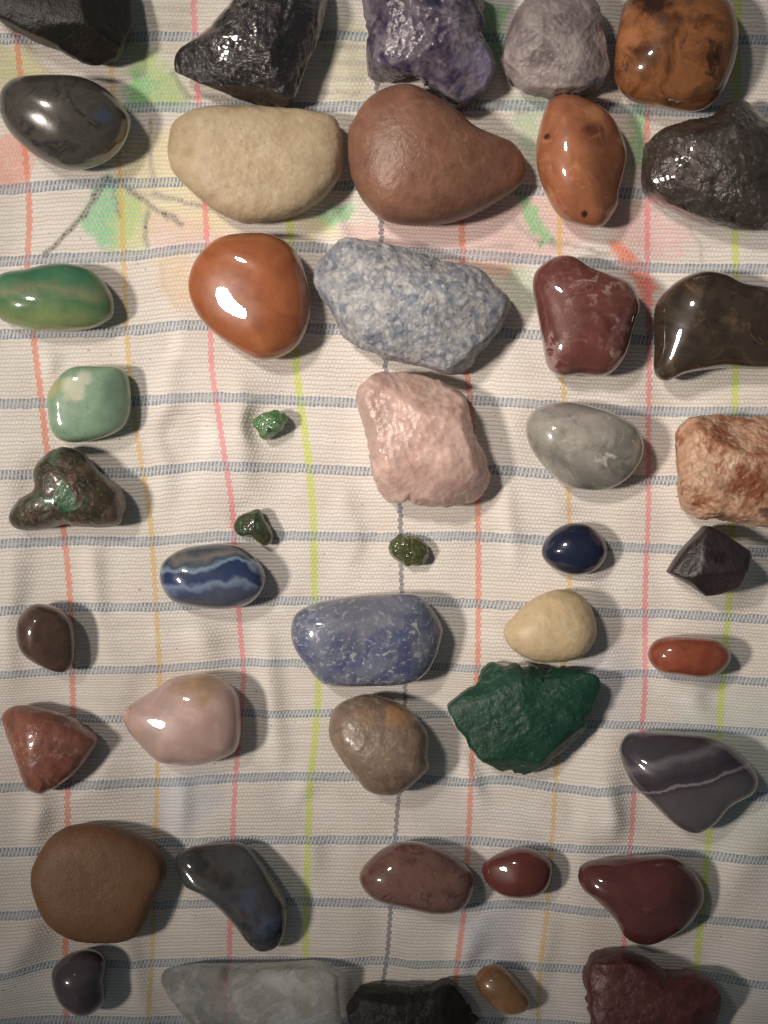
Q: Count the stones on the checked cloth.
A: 45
